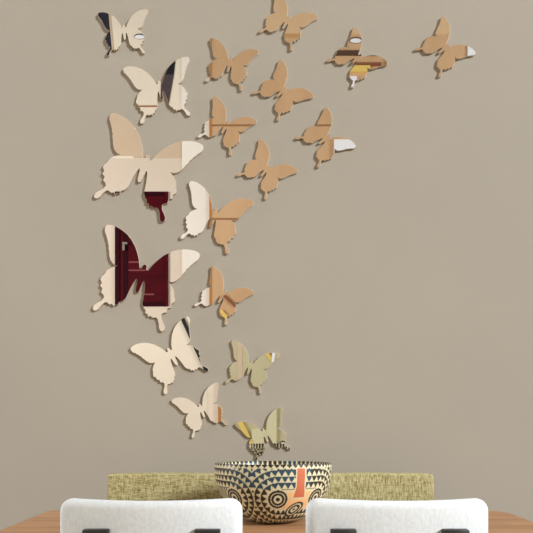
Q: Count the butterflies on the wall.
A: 18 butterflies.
